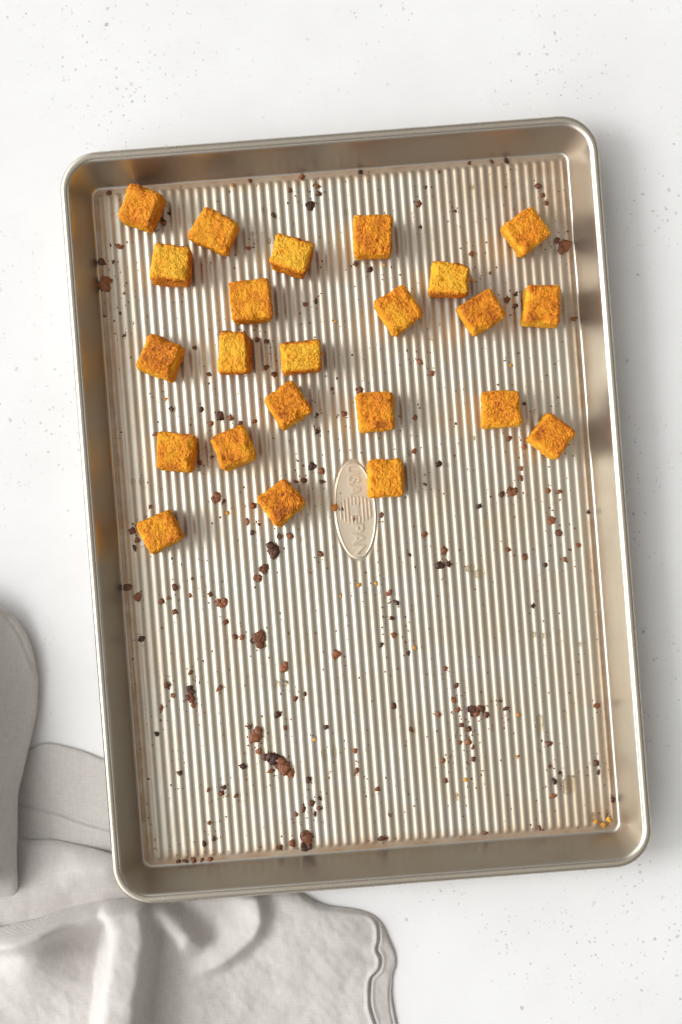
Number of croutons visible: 23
